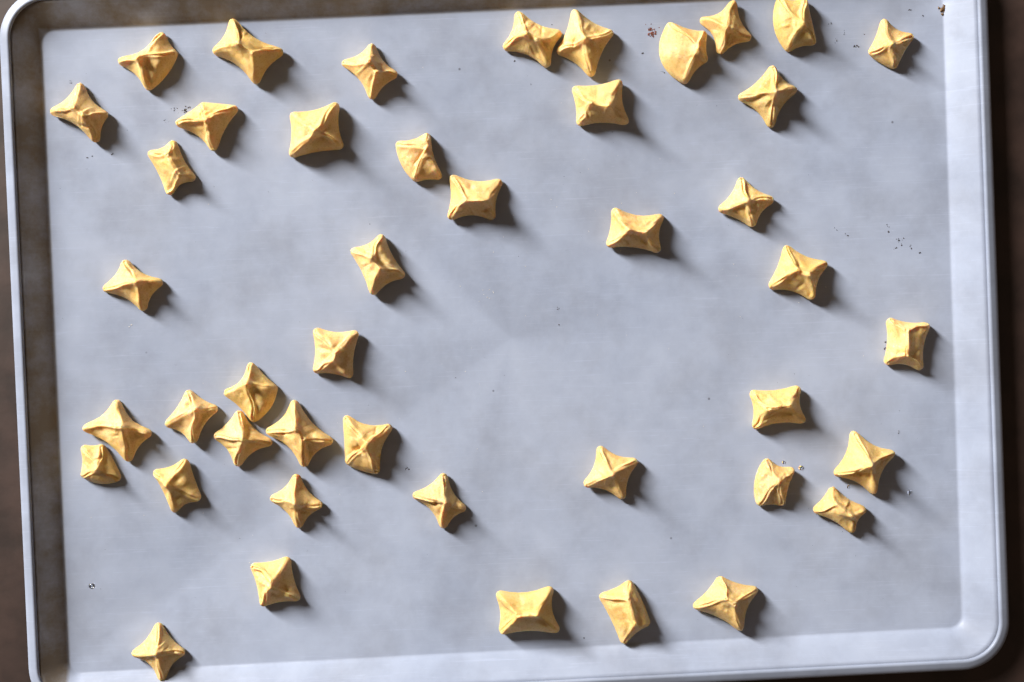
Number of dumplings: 44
